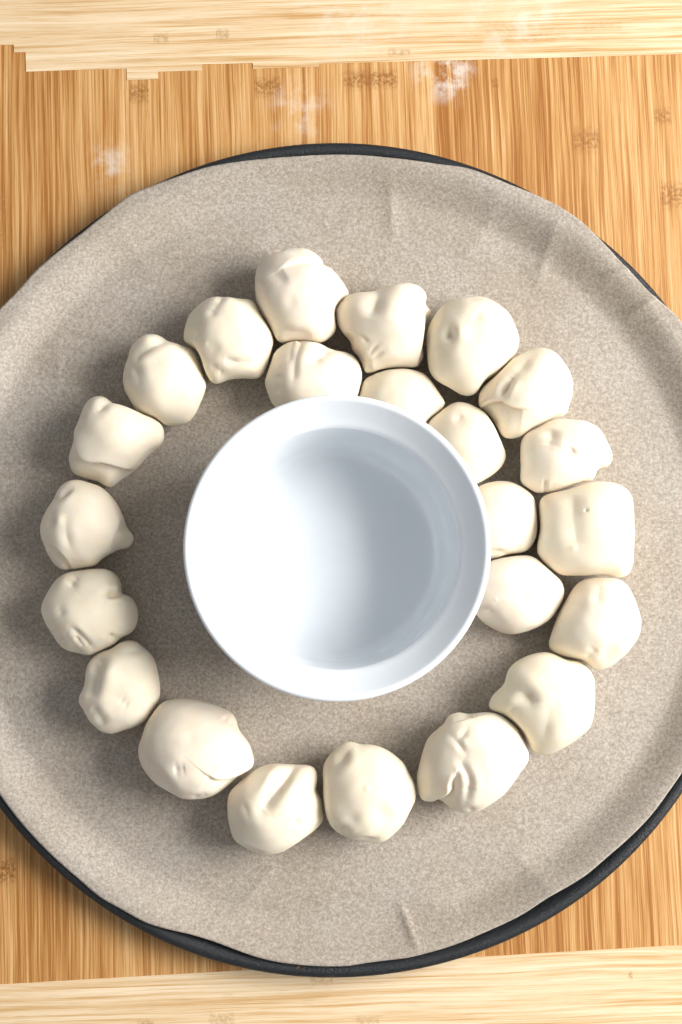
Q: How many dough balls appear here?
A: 23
